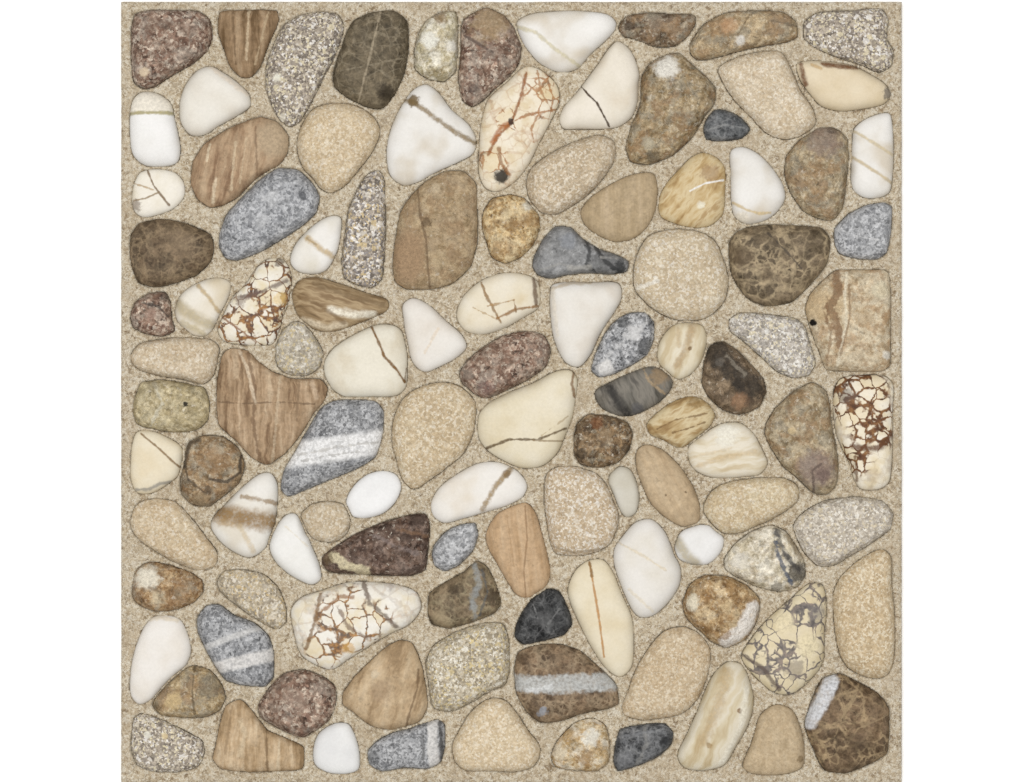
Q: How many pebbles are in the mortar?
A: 111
